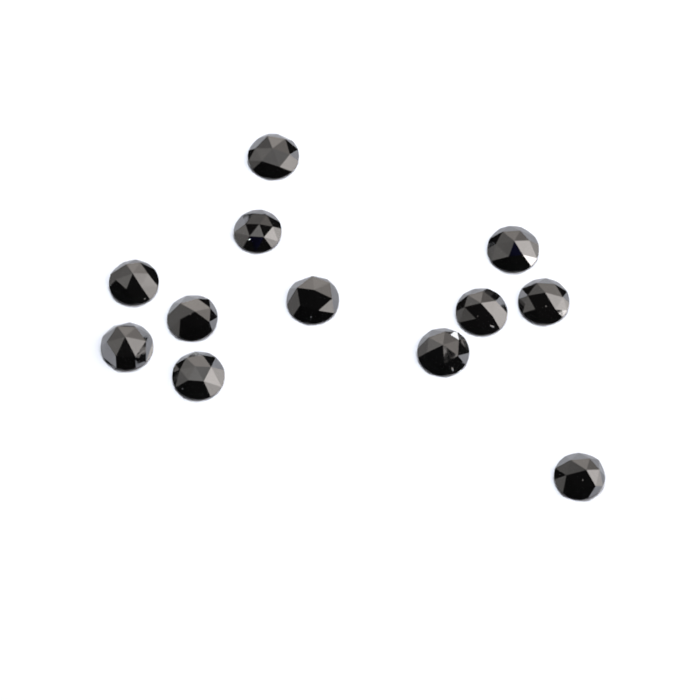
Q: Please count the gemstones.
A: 12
